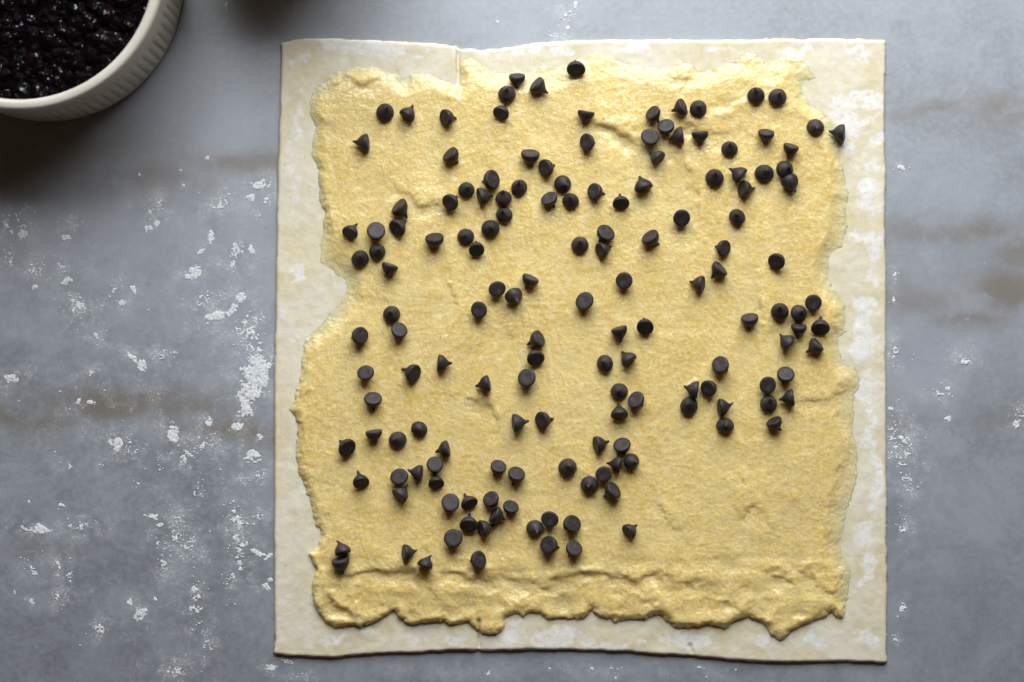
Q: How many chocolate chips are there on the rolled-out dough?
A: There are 154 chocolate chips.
